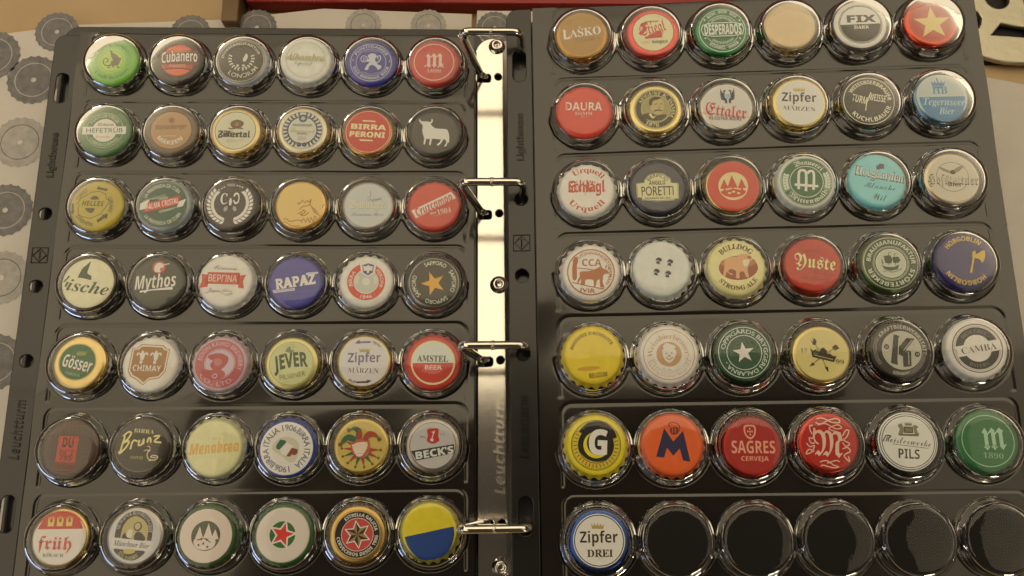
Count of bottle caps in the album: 79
